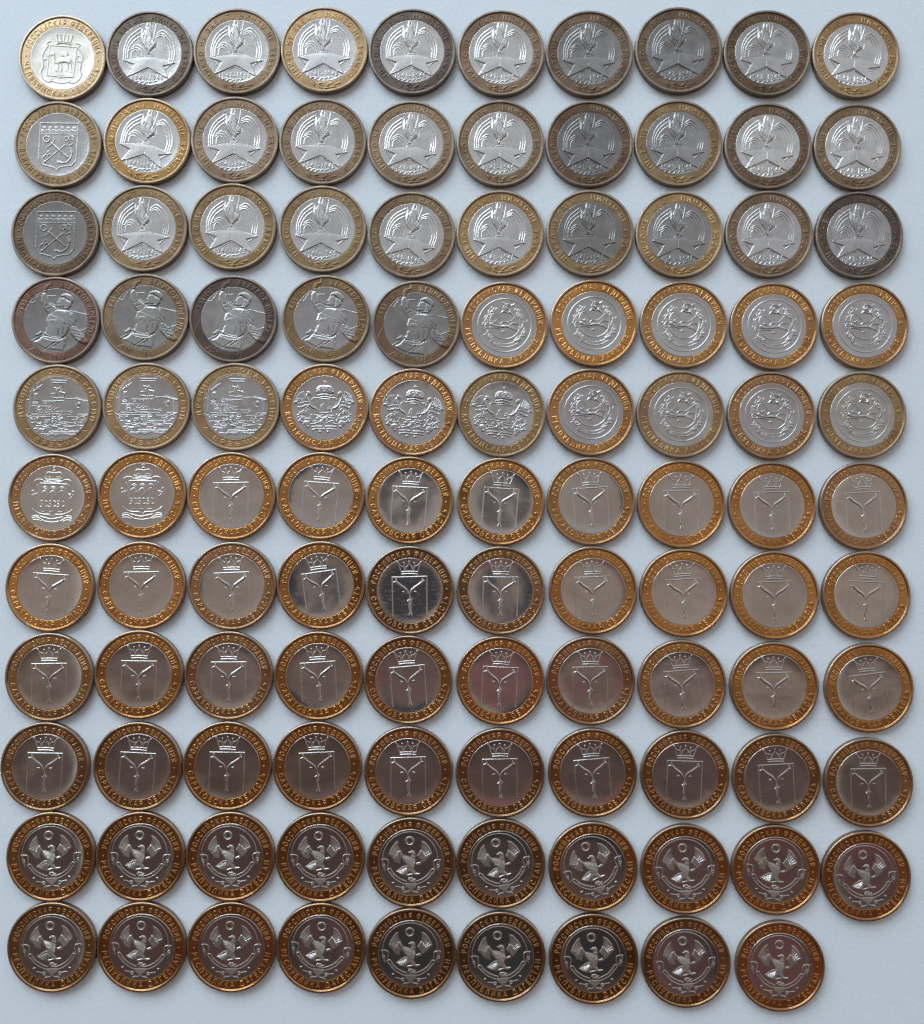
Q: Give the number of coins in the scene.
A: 109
